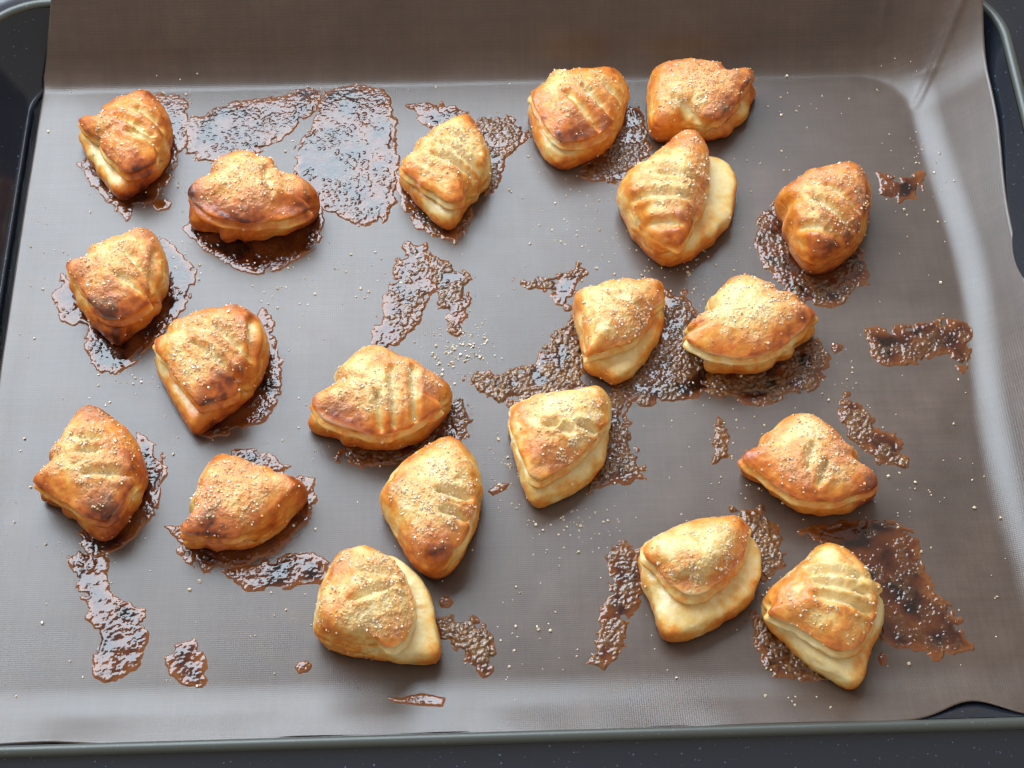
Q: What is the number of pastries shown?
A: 20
